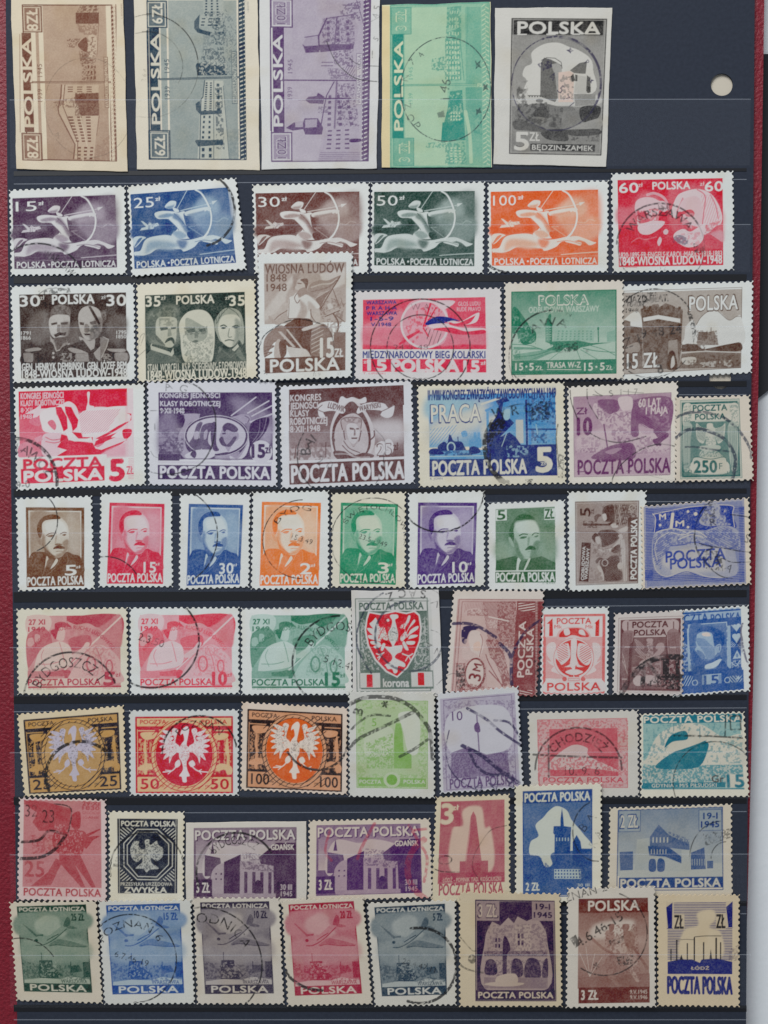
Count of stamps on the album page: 62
